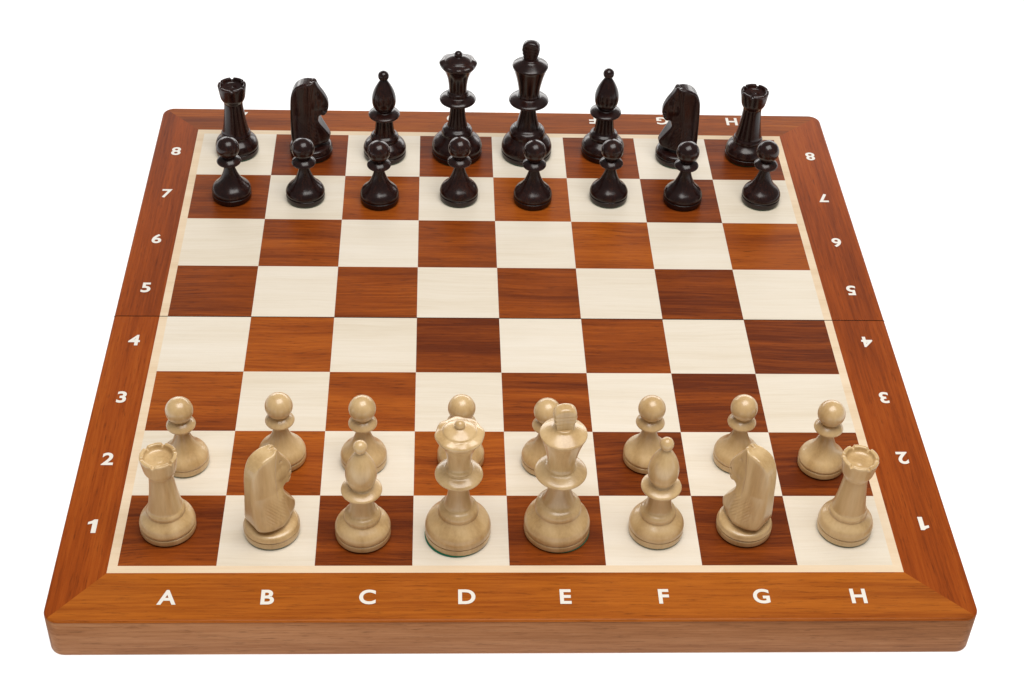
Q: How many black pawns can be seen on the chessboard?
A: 8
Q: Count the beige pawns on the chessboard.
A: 8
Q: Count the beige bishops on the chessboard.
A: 2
